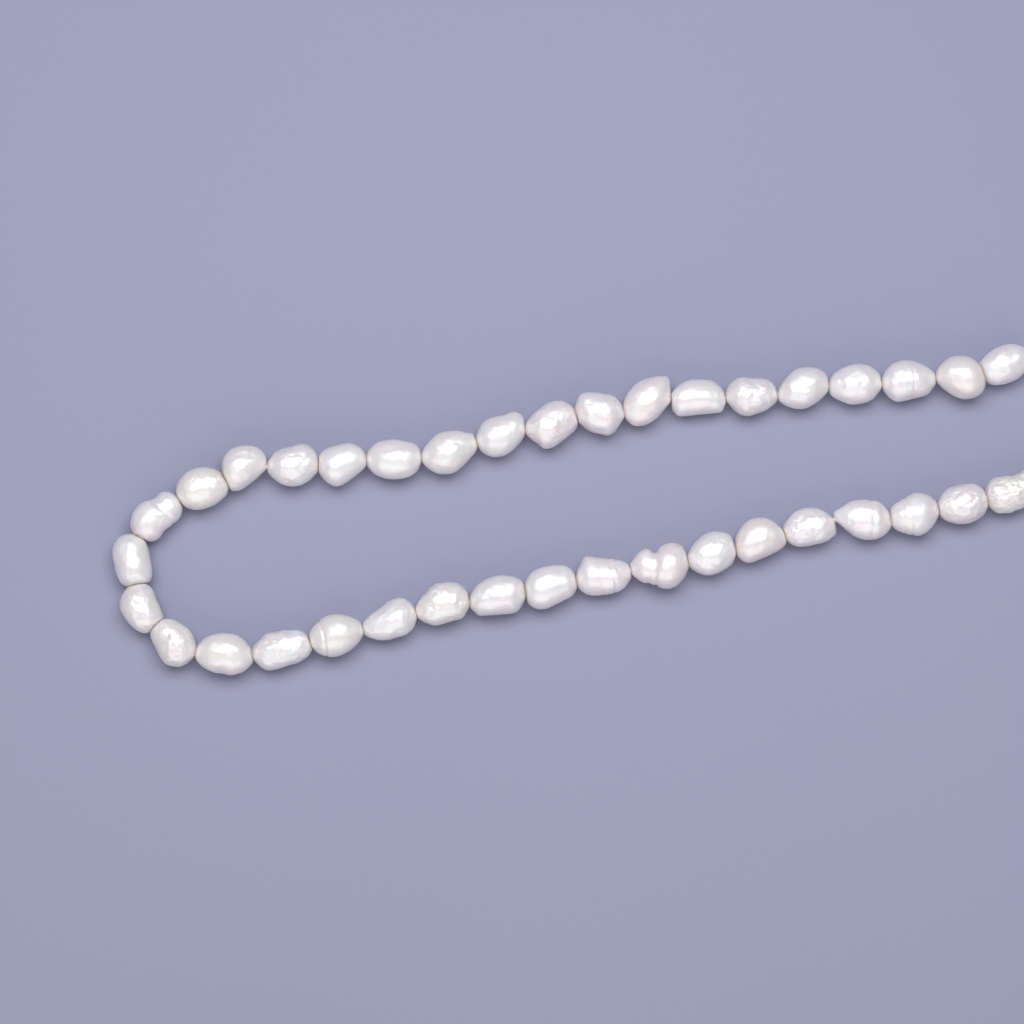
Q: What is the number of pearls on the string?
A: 37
